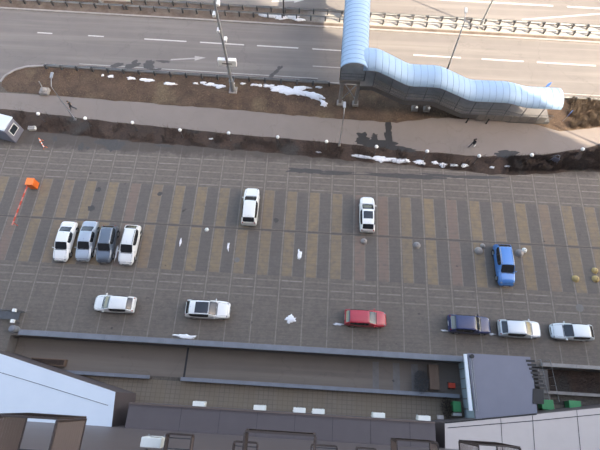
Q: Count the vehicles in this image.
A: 13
